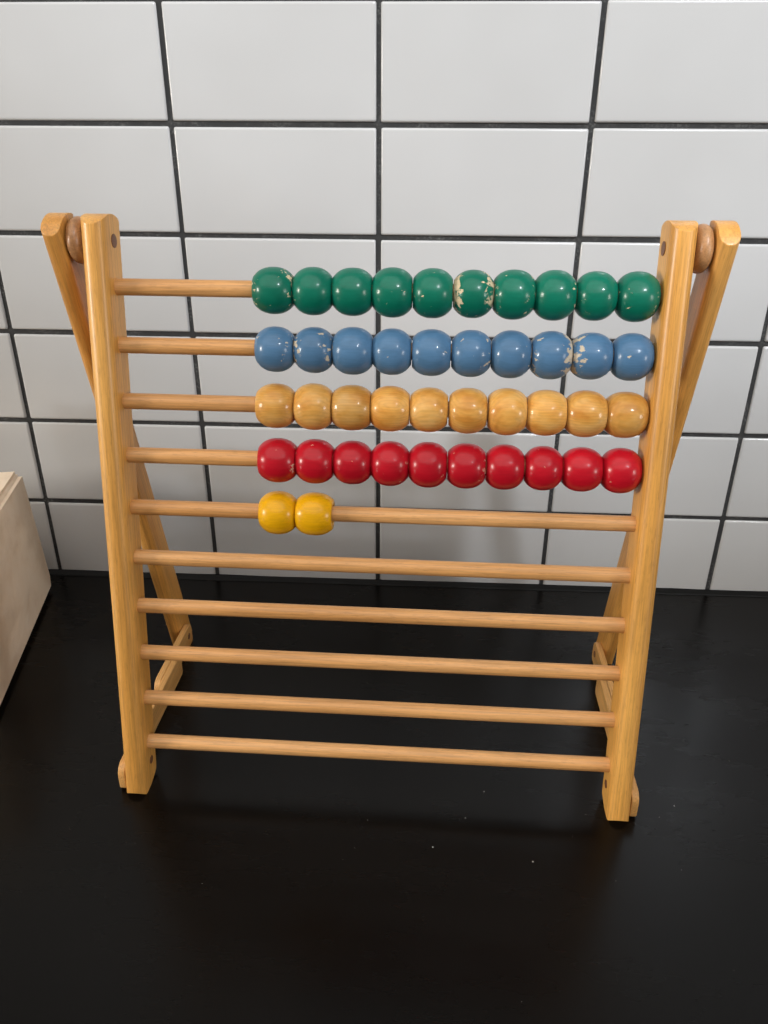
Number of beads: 42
